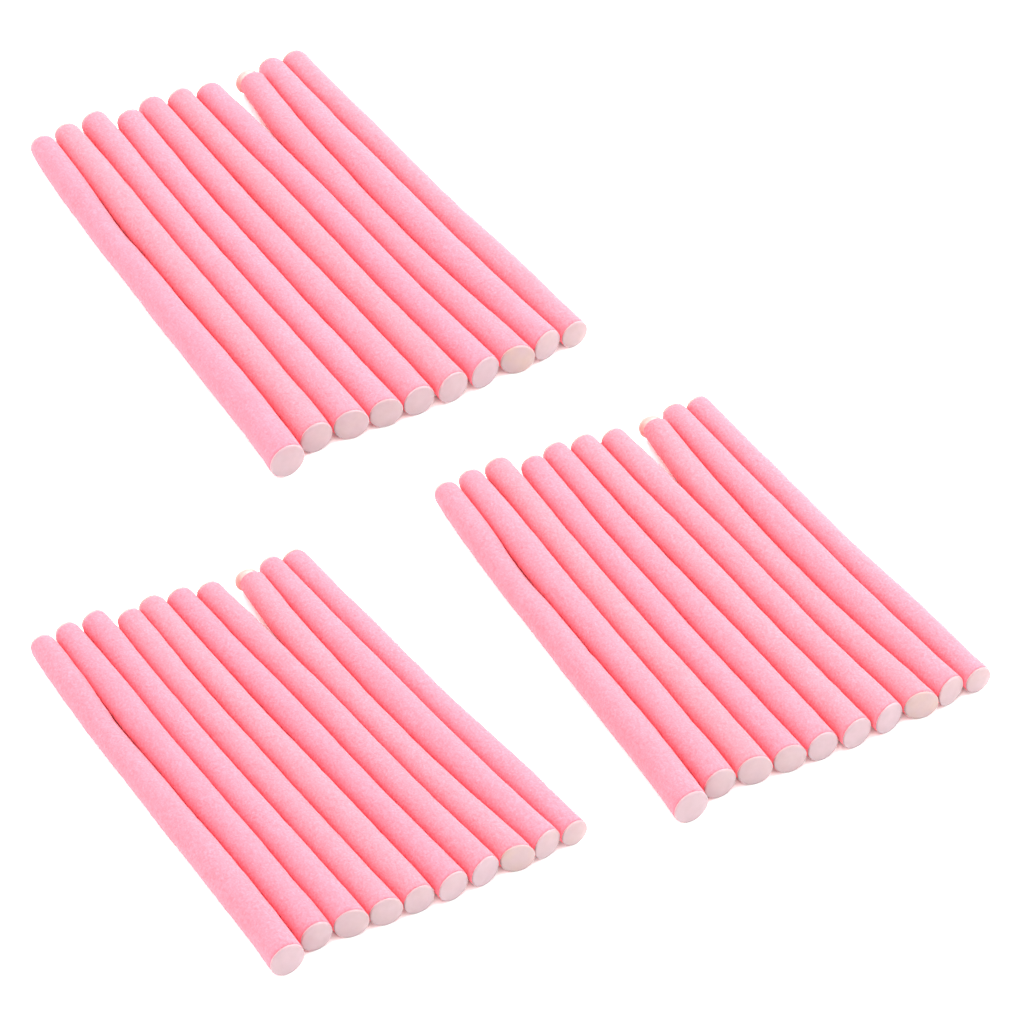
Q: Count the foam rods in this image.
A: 30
